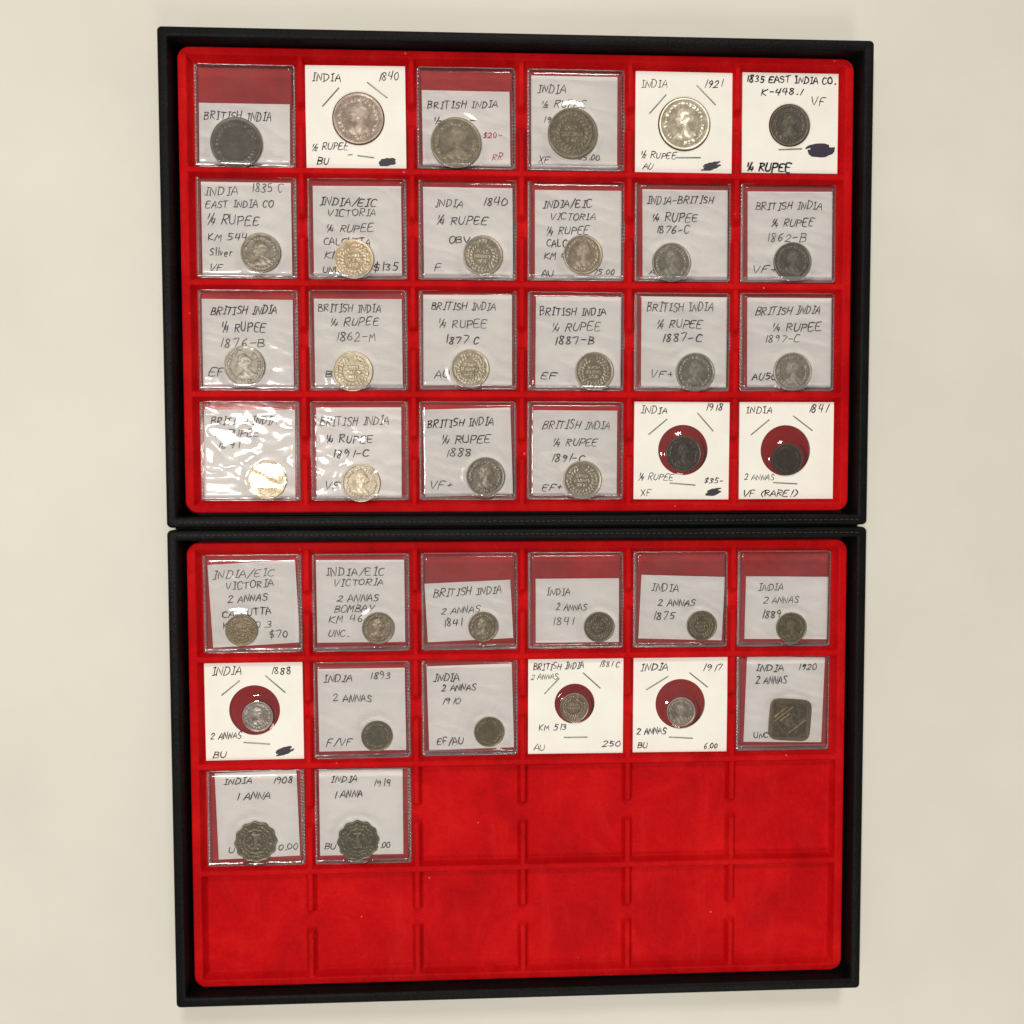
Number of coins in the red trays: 38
